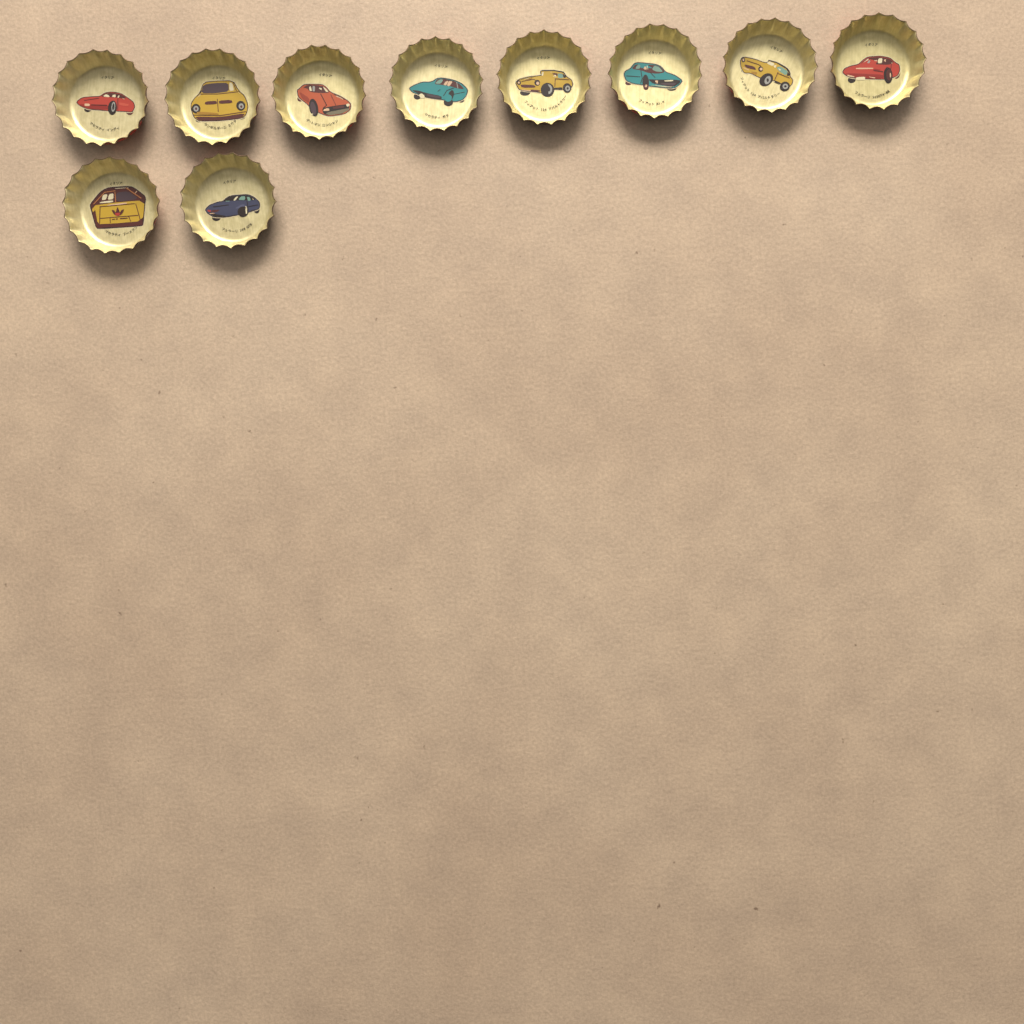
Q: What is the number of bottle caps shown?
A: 10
